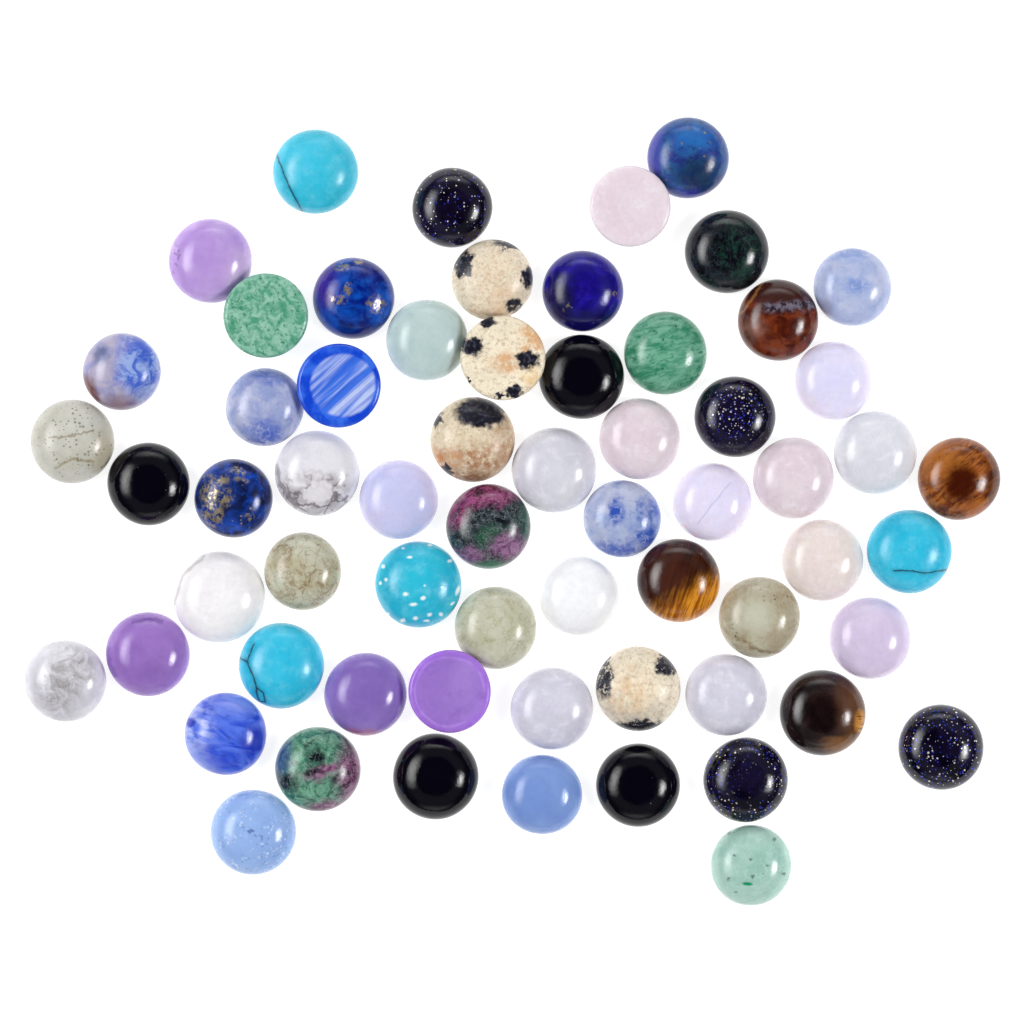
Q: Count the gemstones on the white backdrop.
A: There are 63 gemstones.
